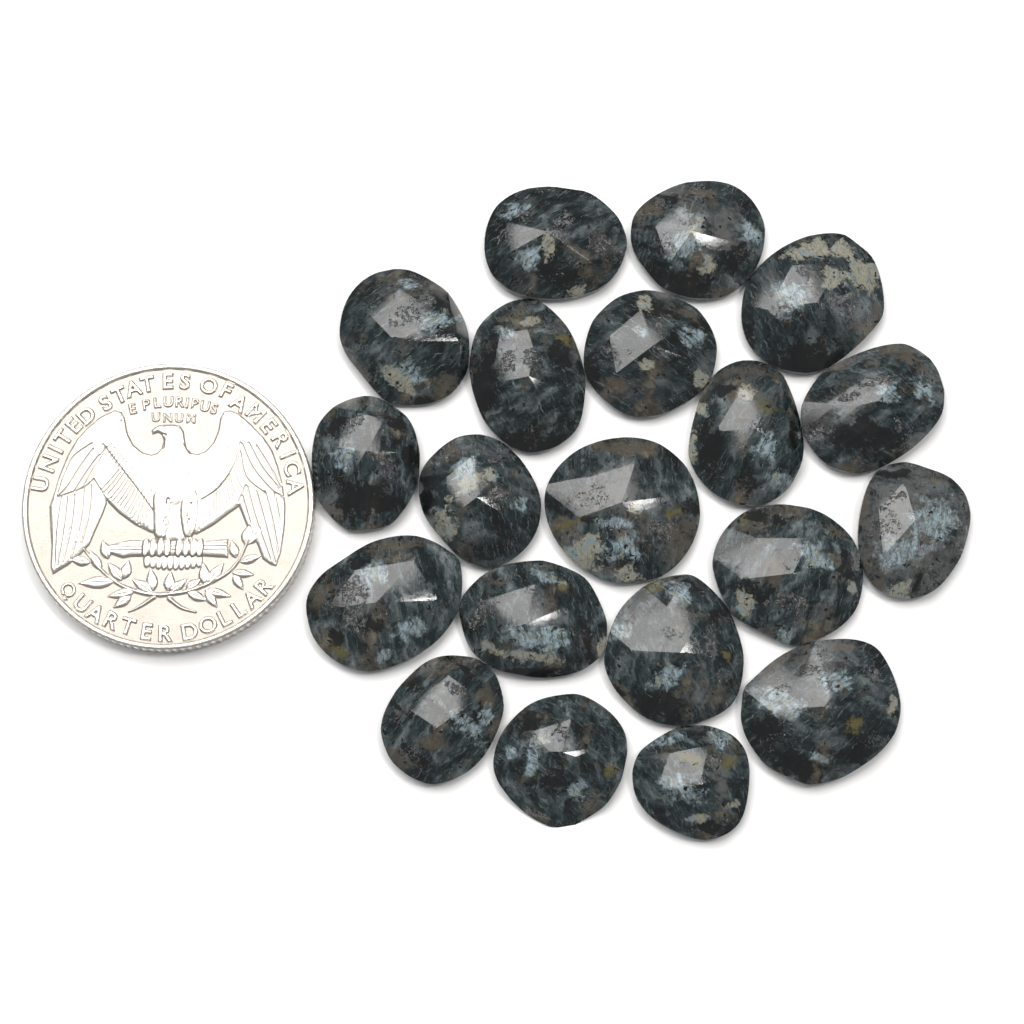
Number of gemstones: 20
